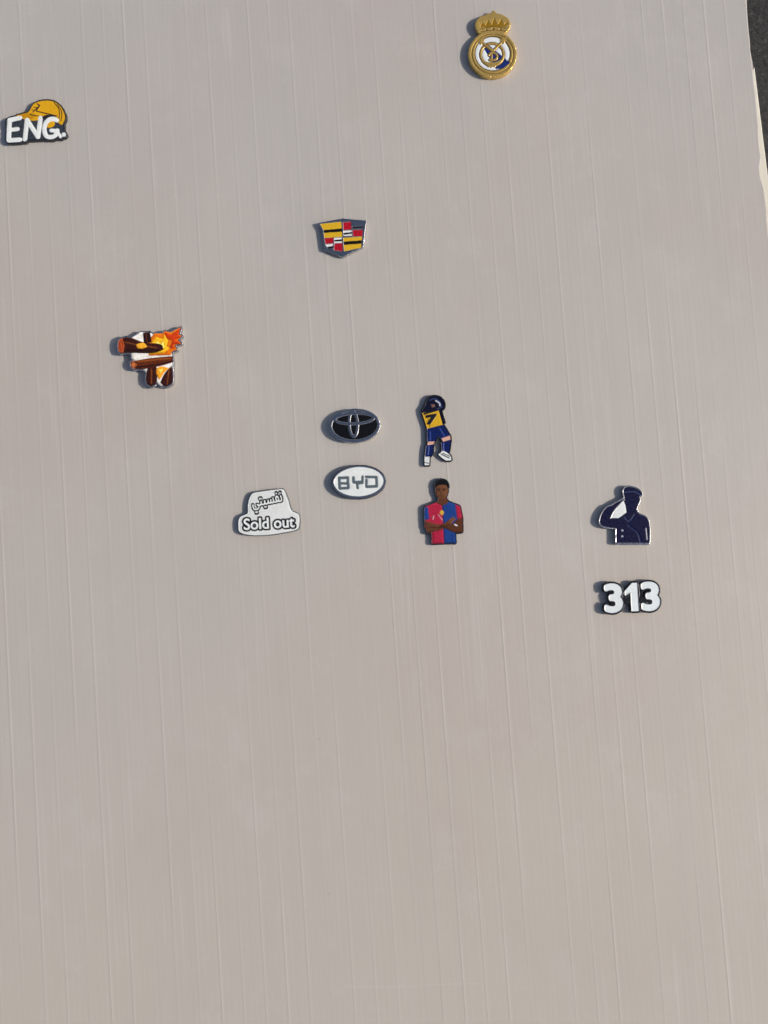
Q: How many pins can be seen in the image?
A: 11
